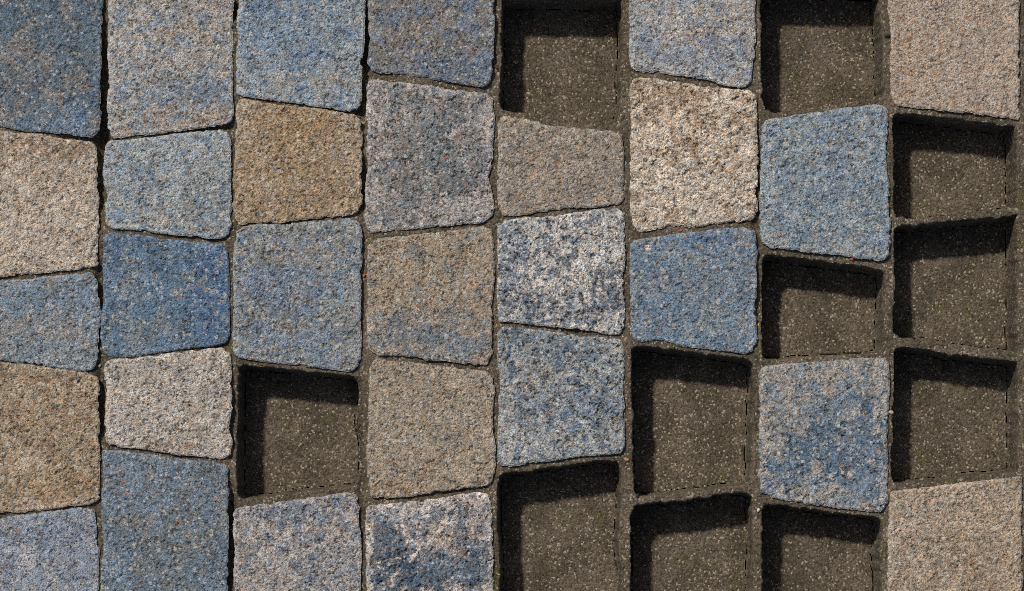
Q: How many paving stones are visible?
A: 29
